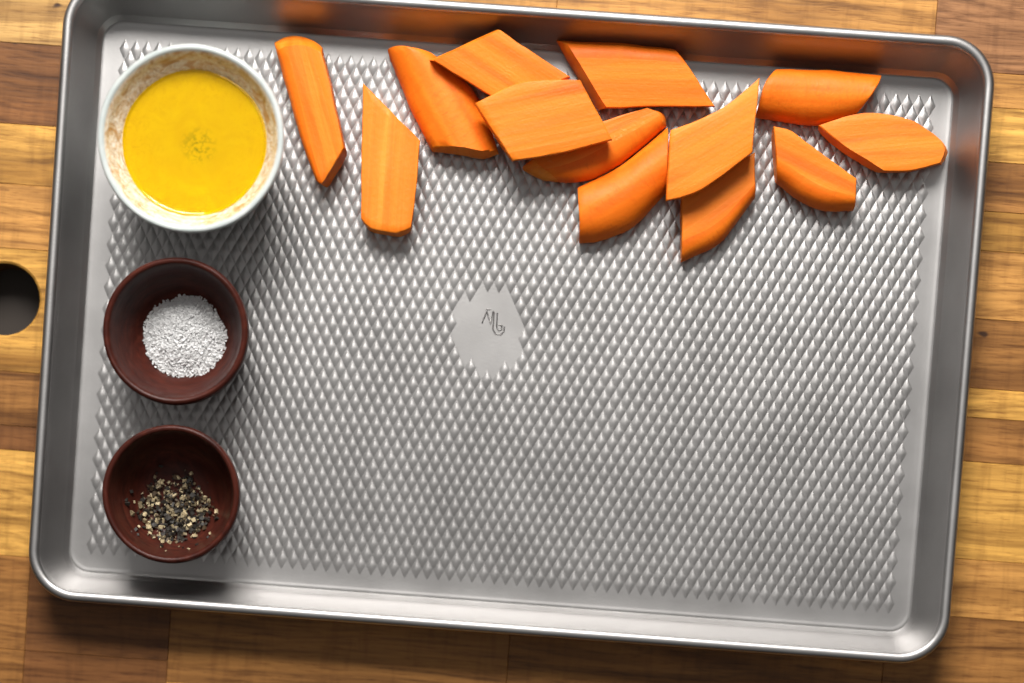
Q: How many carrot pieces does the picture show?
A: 13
